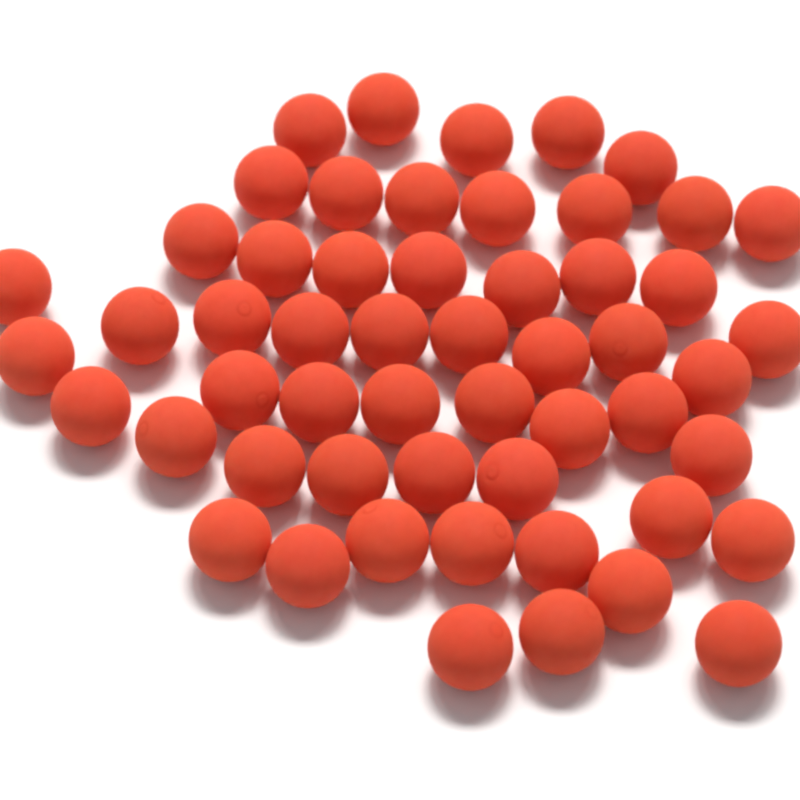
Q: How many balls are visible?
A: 54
